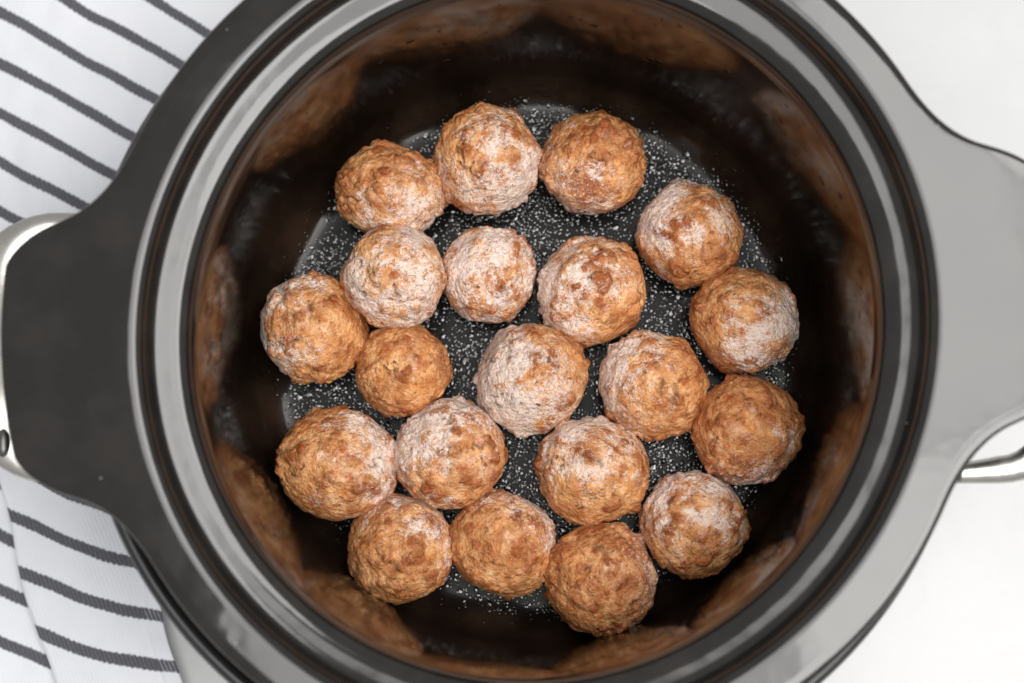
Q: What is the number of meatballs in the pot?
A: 20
